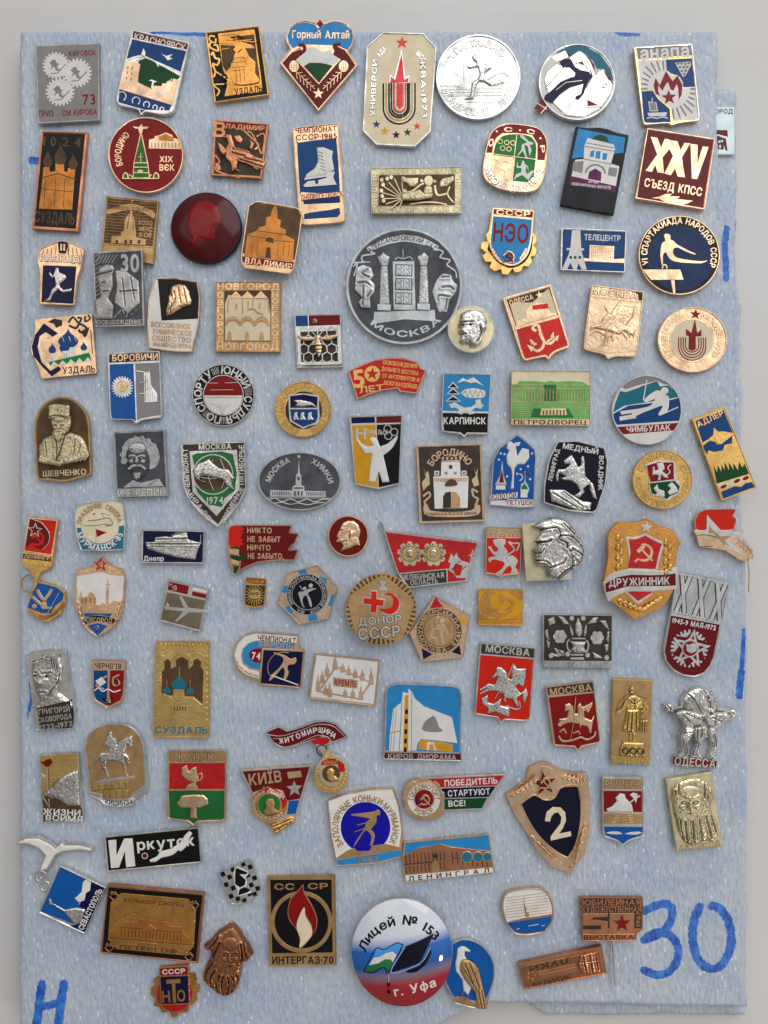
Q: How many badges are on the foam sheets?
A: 103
